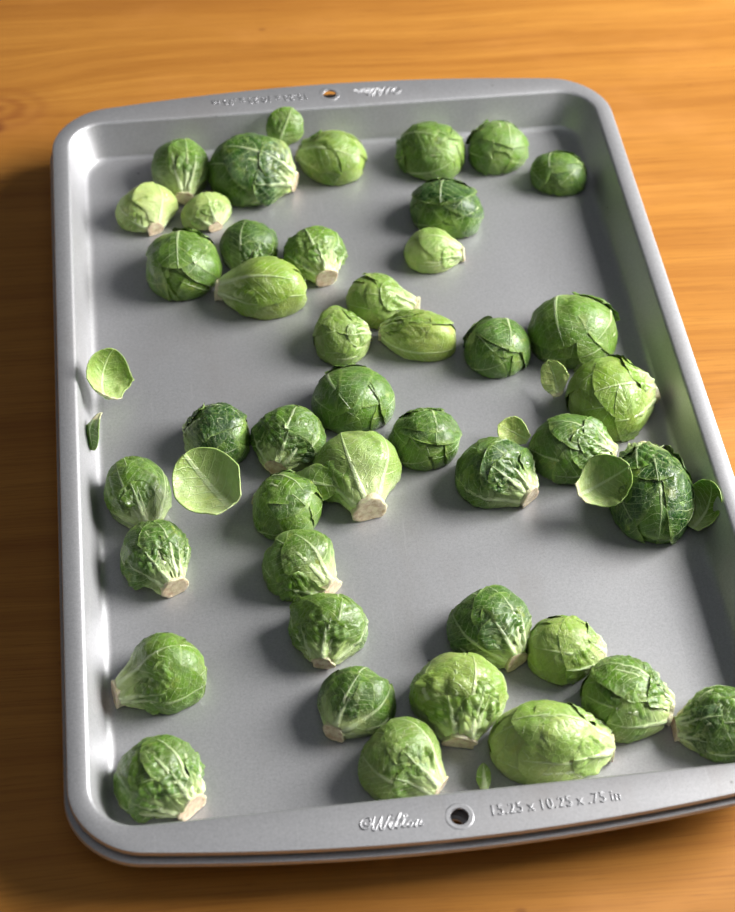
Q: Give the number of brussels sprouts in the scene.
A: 43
